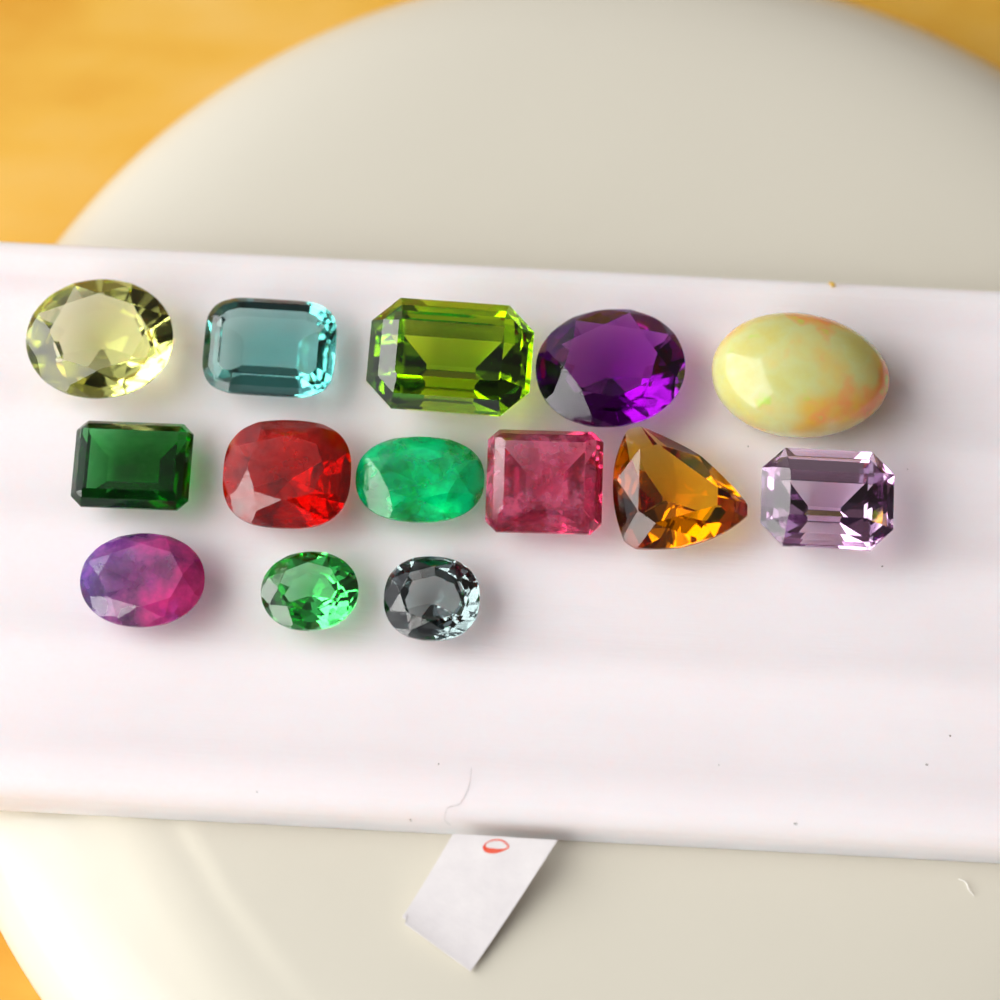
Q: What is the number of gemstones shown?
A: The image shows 14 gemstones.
